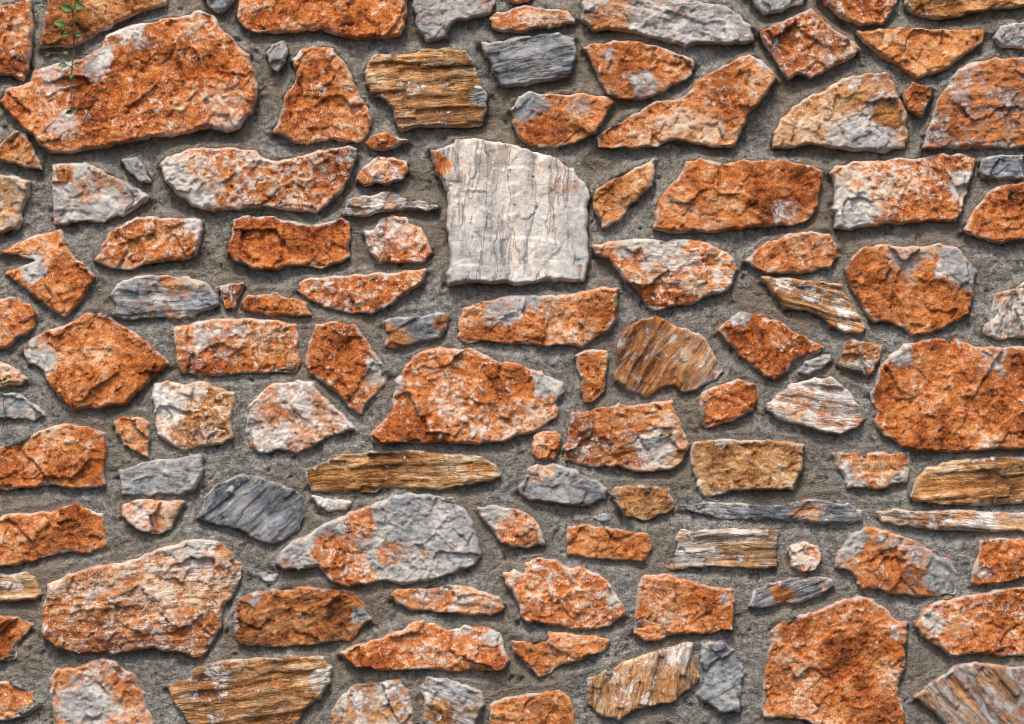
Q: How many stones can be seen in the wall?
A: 118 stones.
